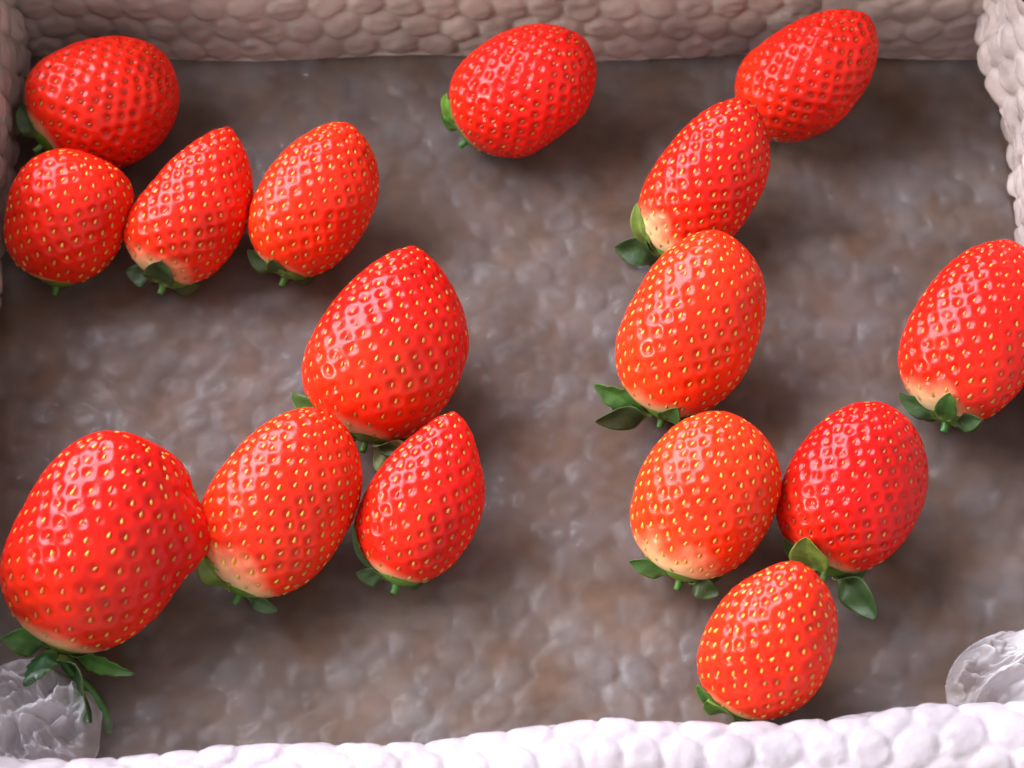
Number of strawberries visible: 16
